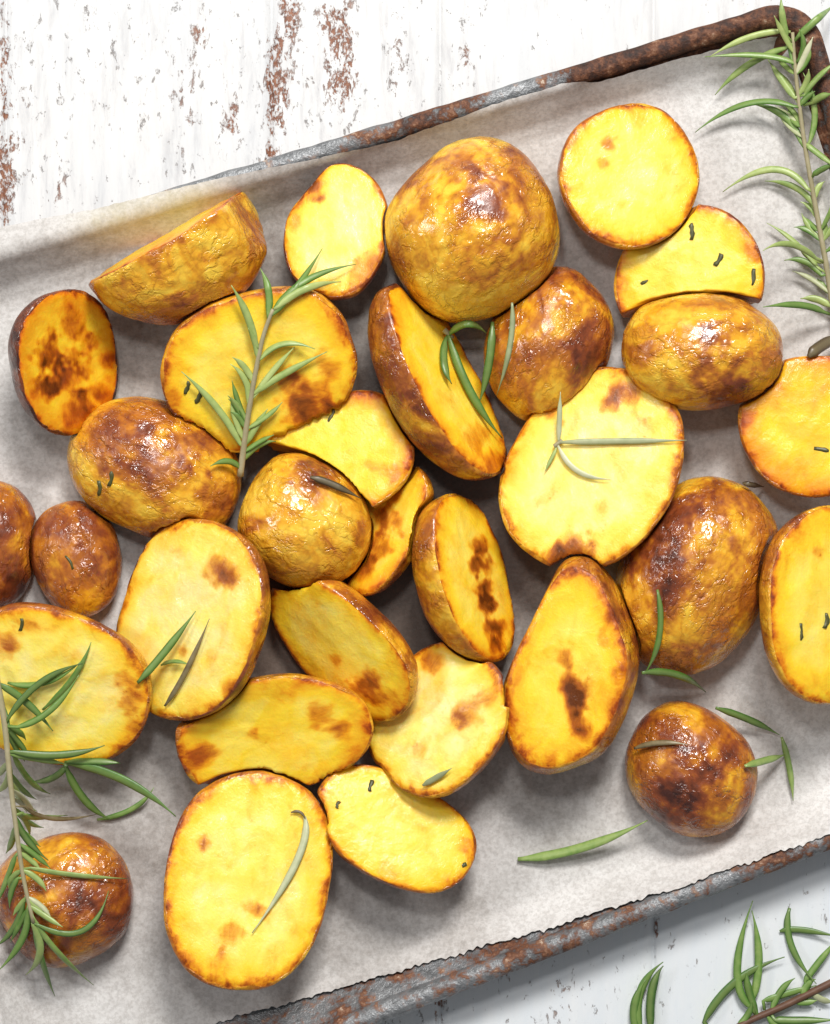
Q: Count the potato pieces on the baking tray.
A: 31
